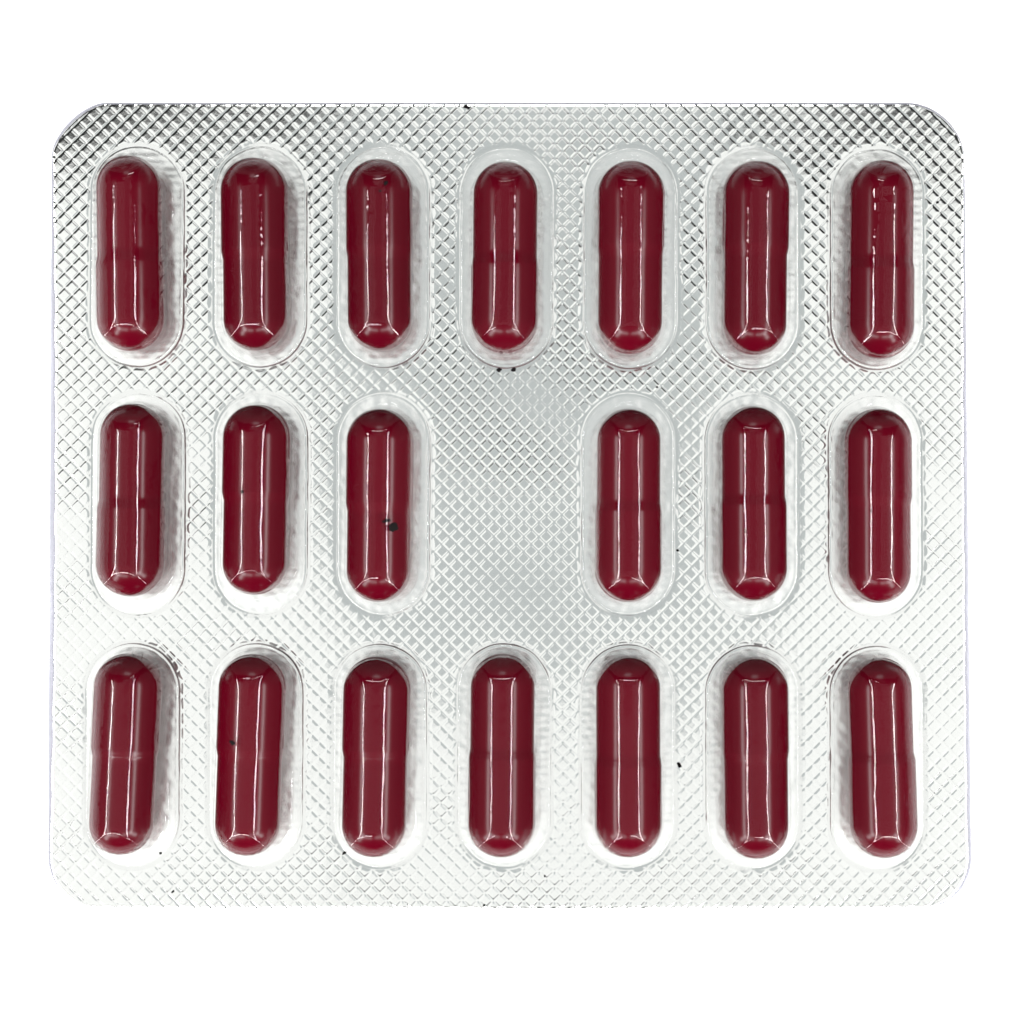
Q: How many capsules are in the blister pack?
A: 20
